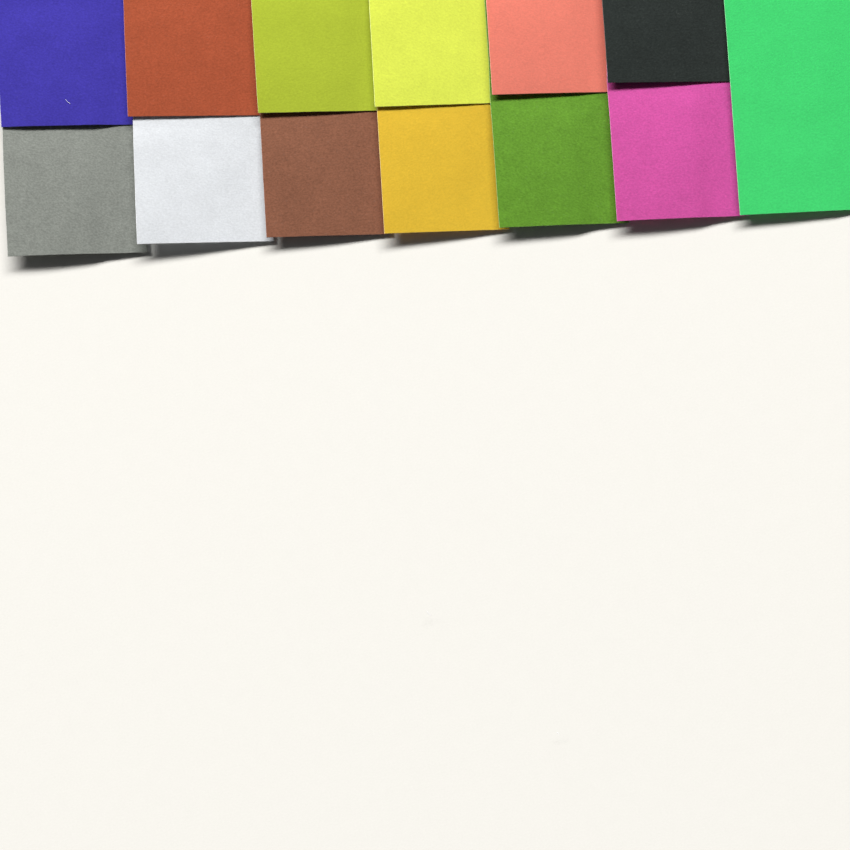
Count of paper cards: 13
